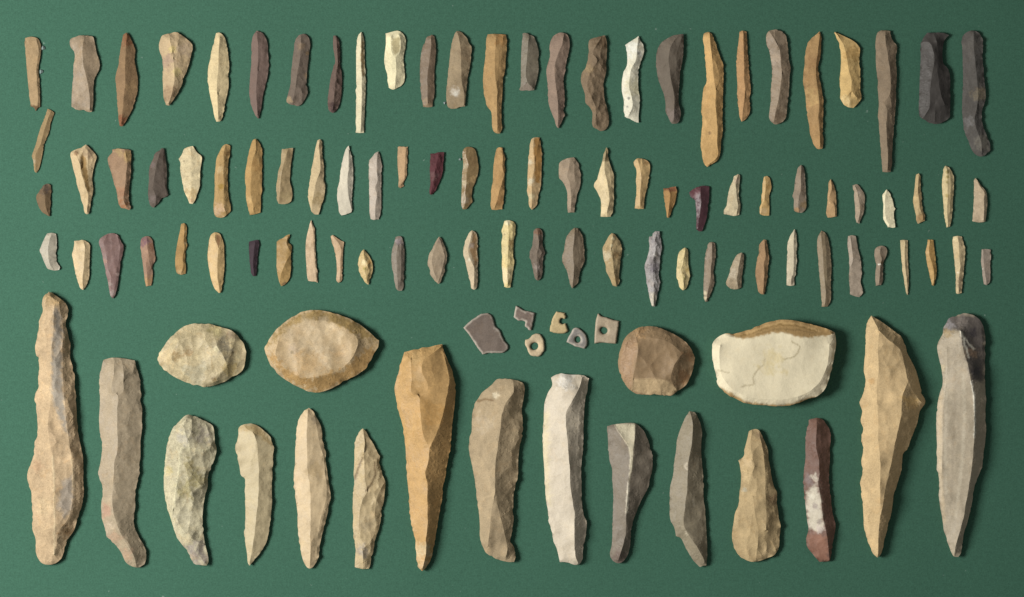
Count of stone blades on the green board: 103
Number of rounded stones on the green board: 4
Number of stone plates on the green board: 6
